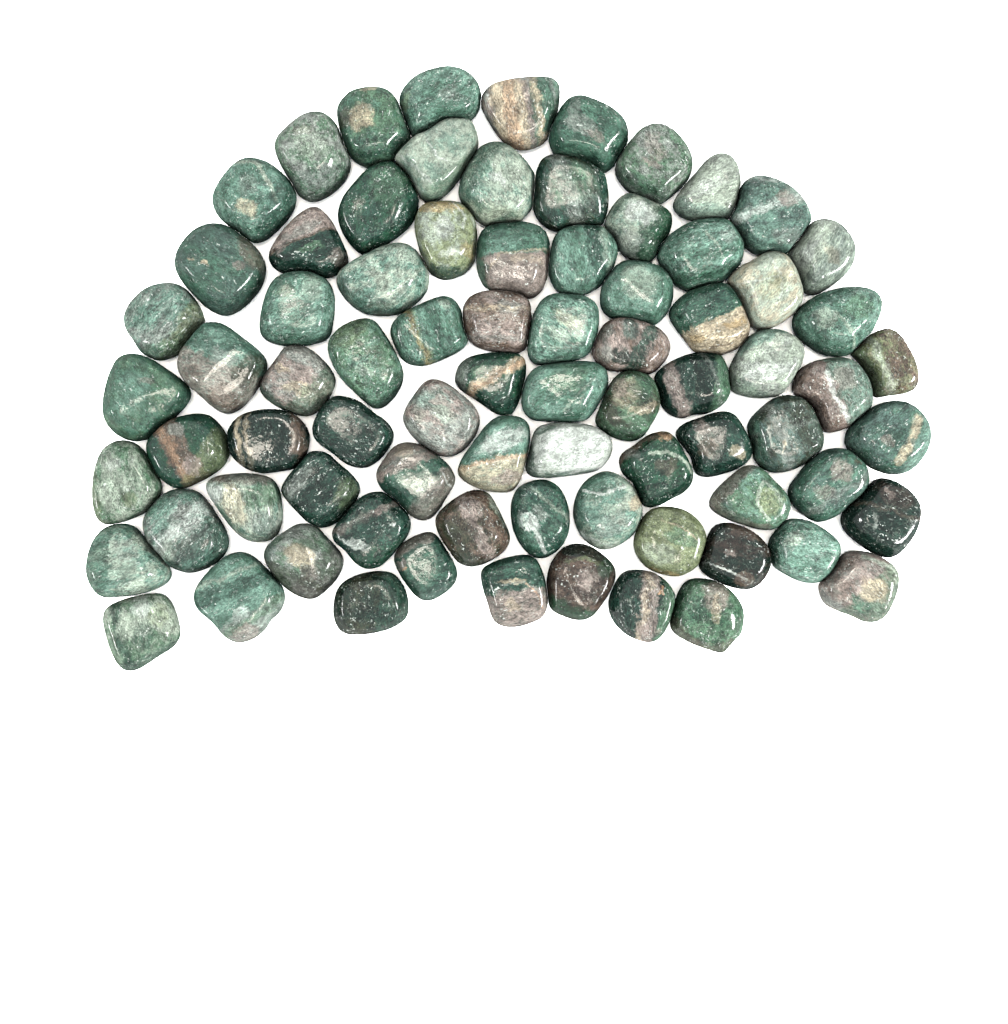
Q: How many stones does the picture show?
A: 79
